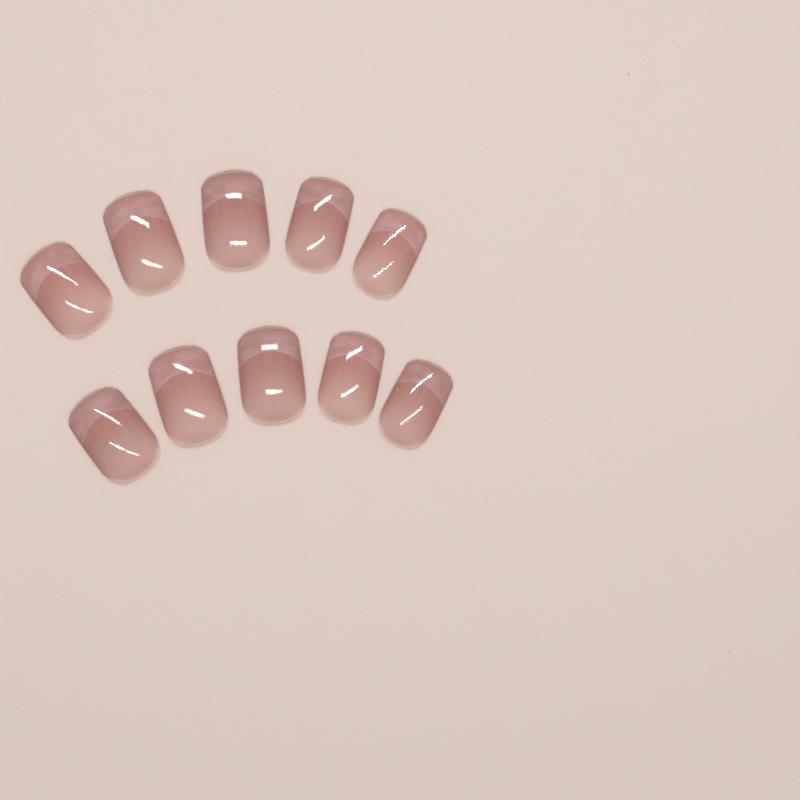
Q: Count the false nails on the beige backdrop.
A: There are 10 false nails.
